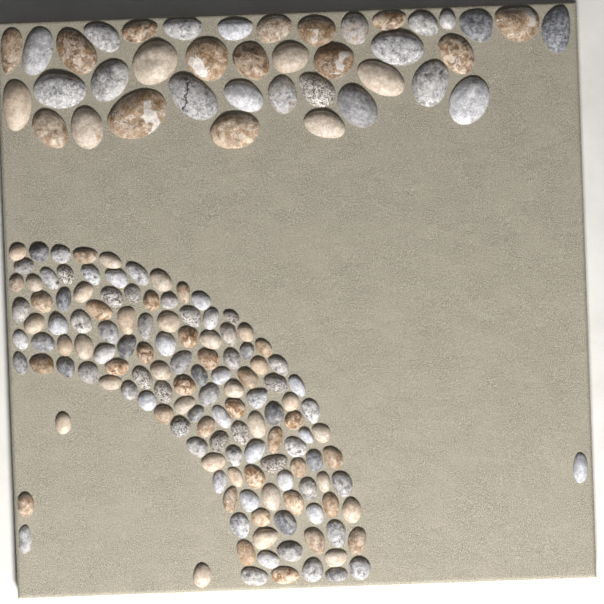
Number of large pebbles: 38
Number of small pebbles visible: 136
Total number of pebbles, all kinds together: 174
